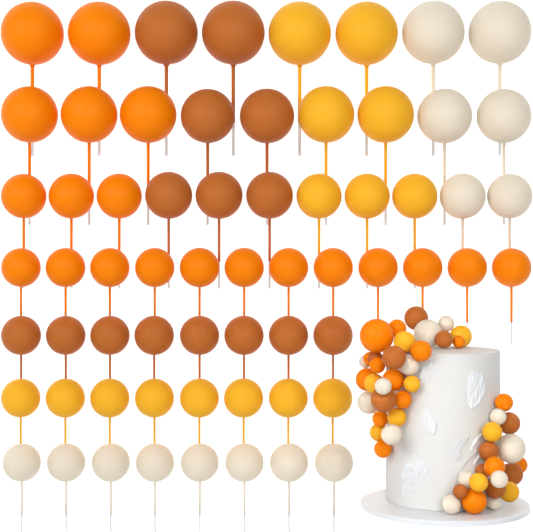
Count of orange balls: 35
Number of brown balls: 26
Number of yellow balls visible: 24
